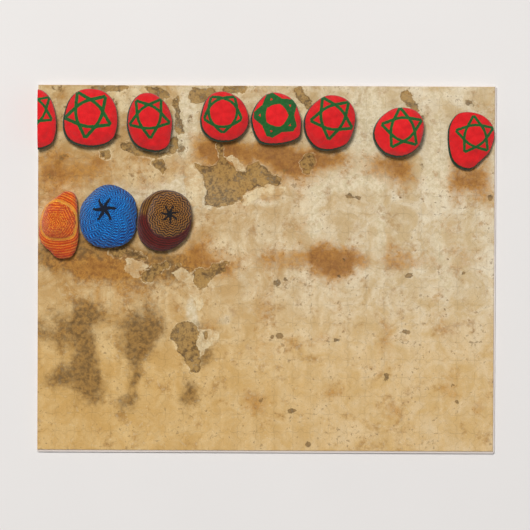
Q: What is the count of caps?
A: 11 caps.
